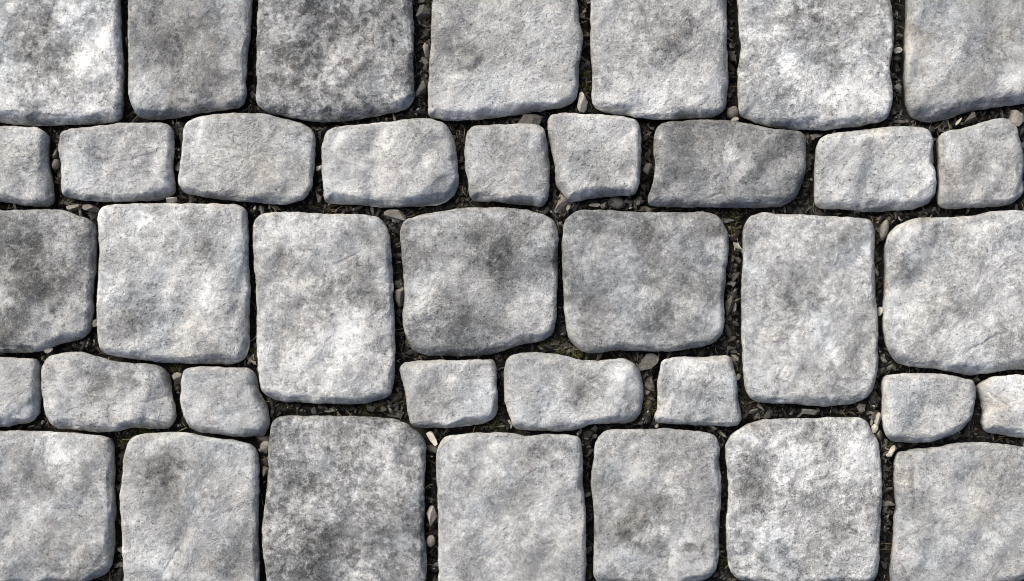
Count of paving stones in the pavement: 38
